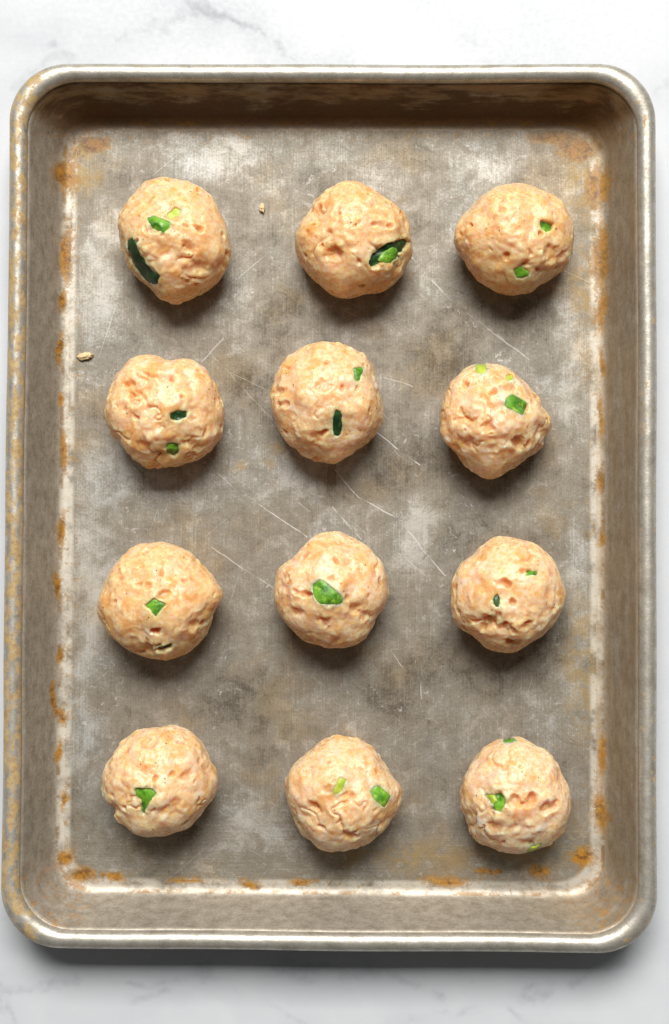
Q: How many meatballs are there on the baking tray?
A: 12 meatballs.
